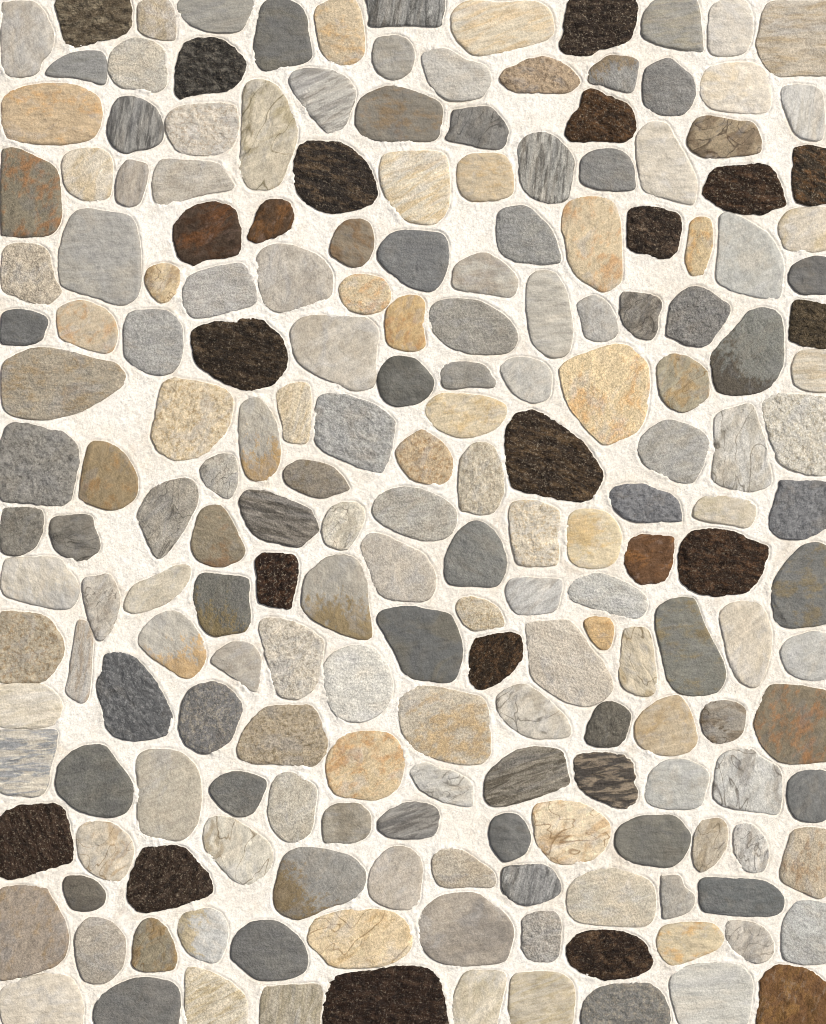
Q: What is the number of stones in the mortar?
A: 200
